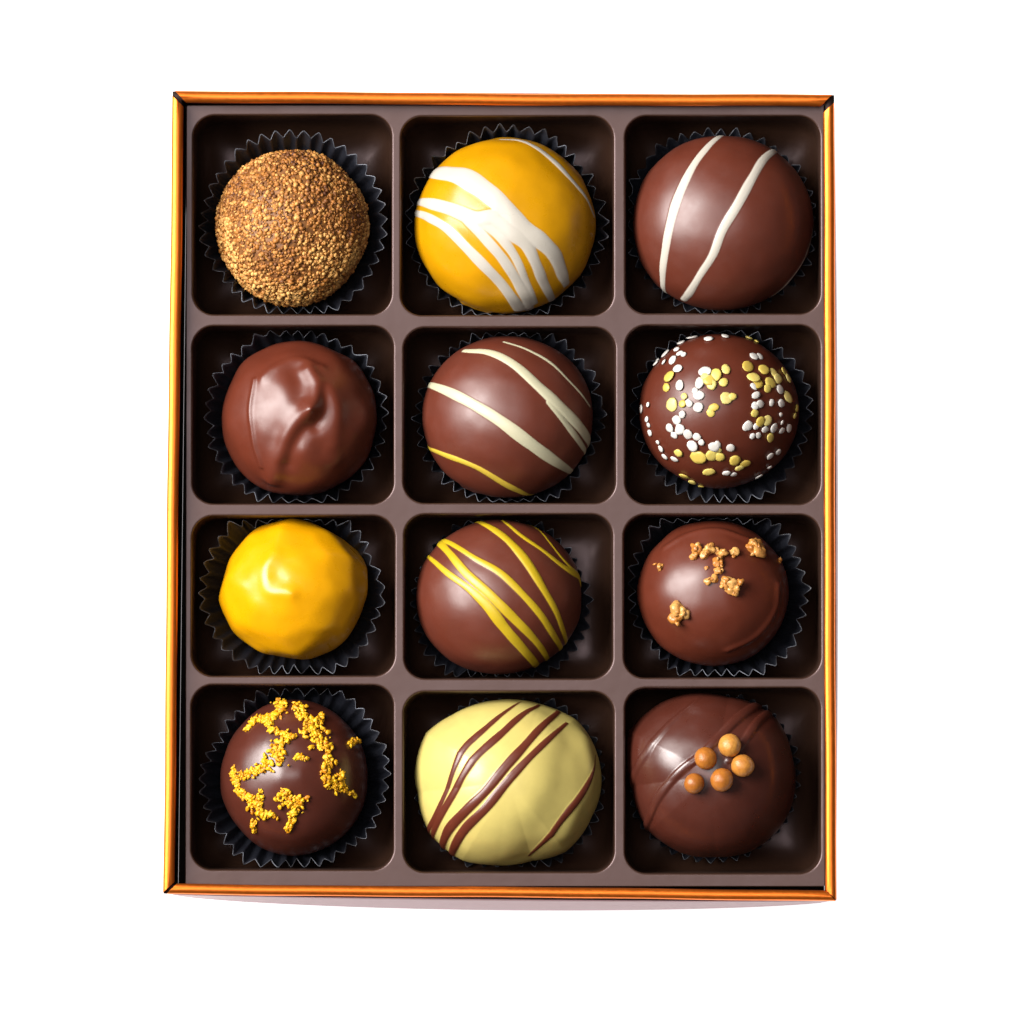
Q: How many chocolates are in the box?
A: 12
